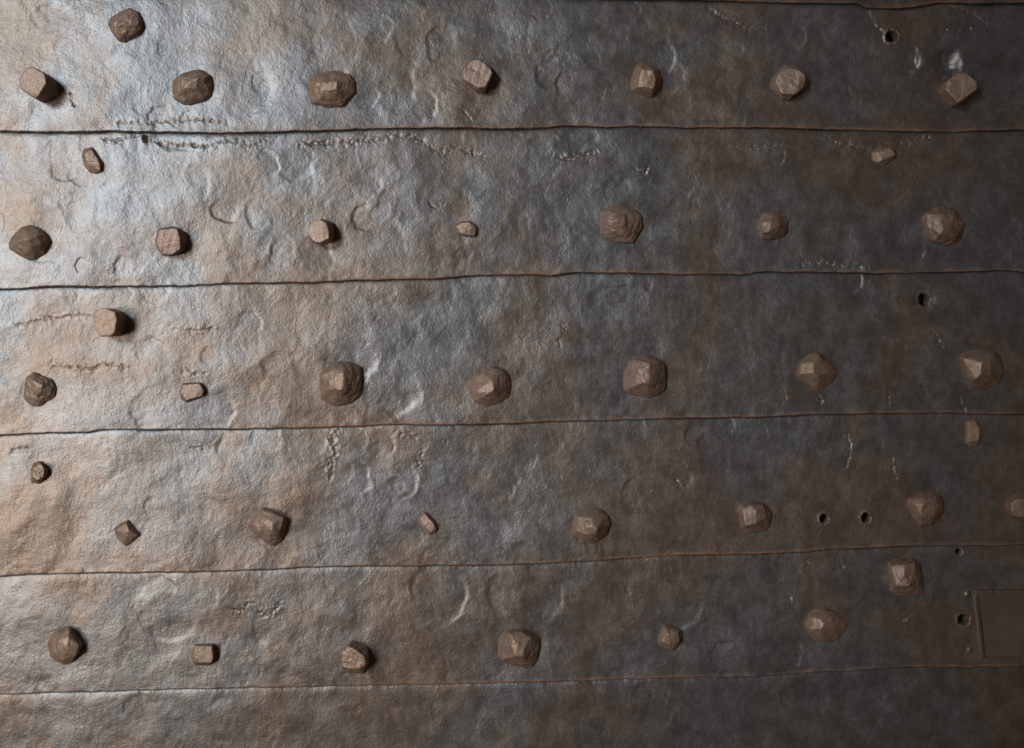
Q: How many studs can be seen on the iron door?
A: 41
